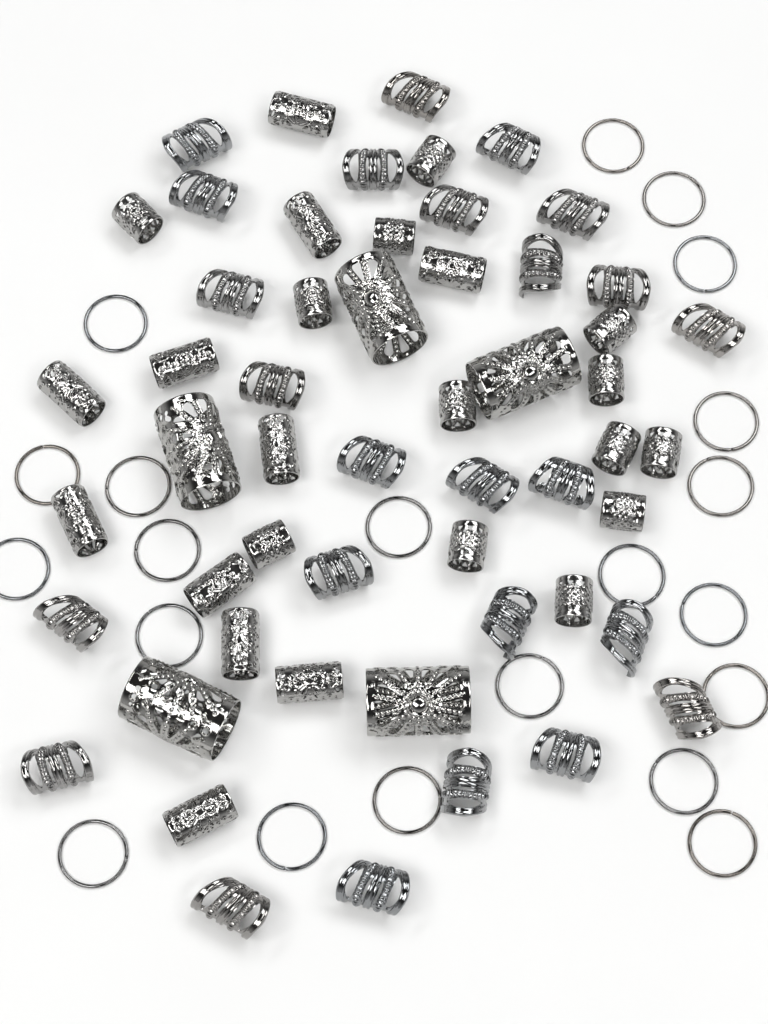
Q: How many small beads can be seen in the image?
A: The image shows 24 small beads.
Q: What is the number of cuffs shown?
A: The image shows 25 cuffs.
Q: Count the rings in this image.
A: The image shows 21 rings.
